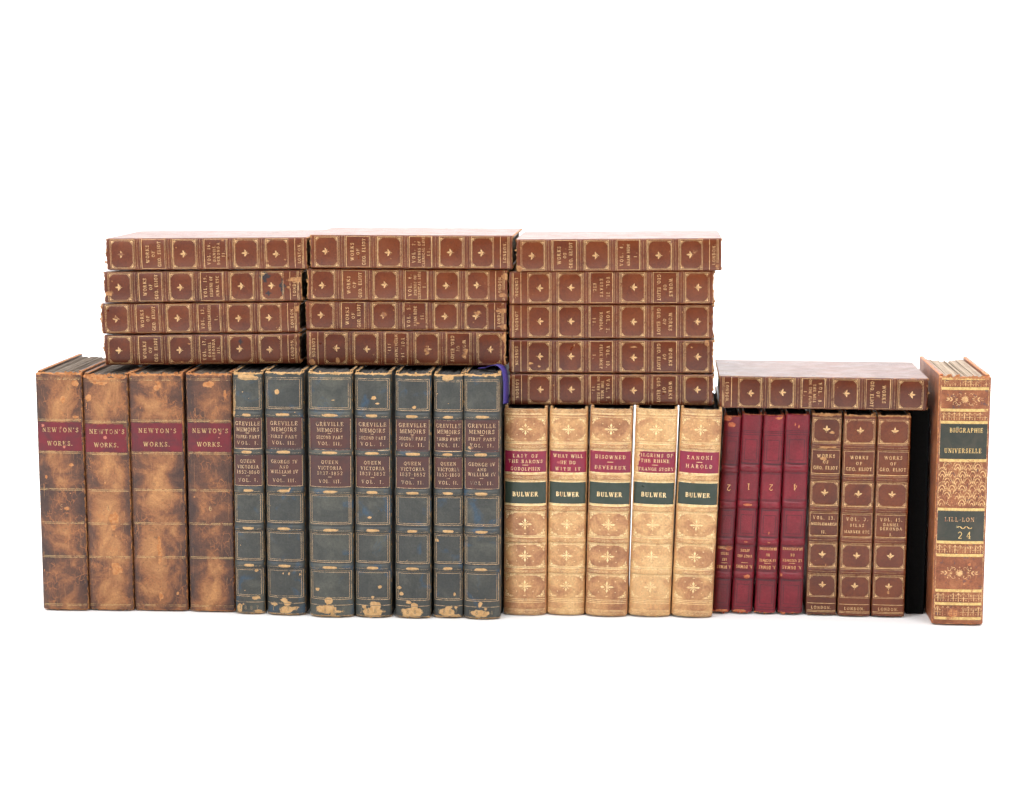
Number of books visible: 38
